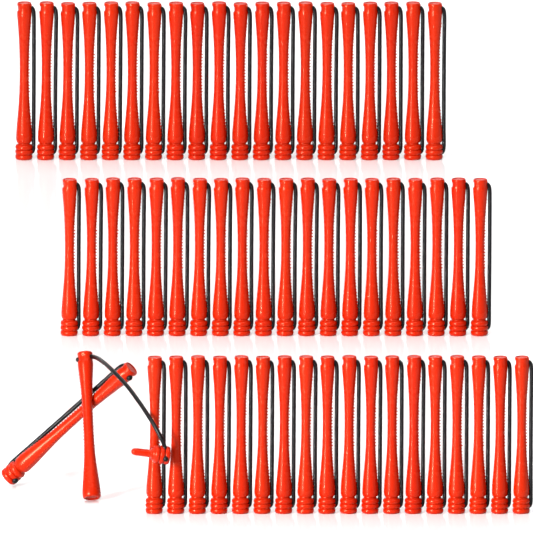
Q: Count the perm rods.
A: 60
